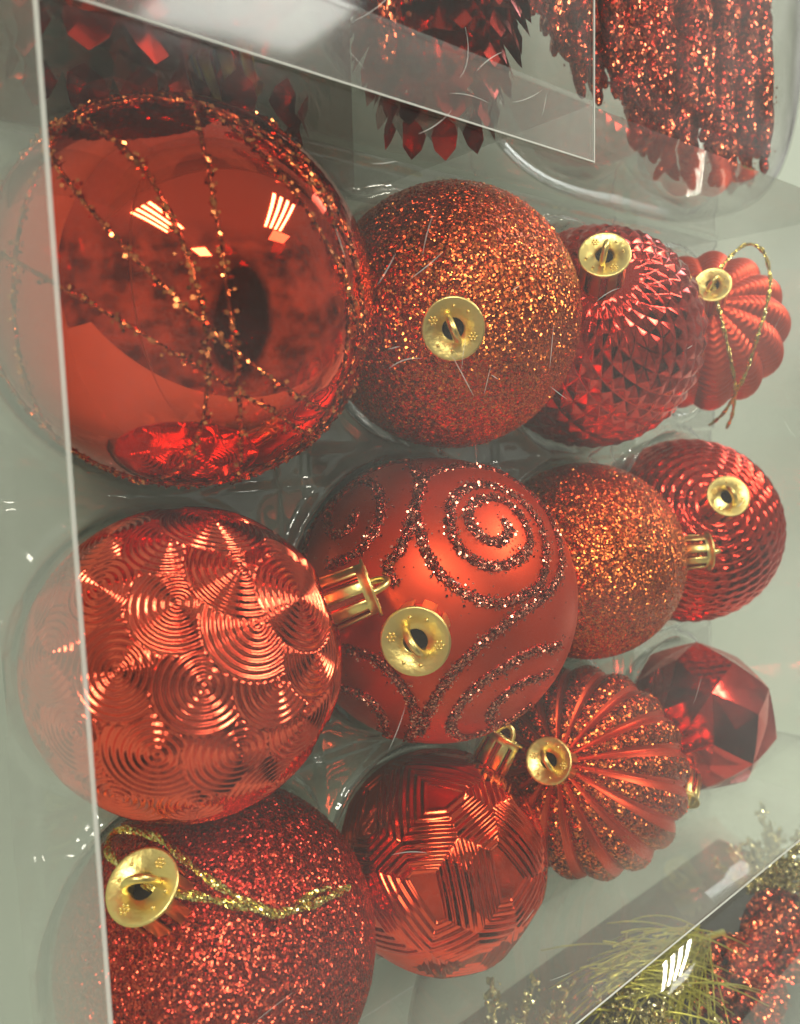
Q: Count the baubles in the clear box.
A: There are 12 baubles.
